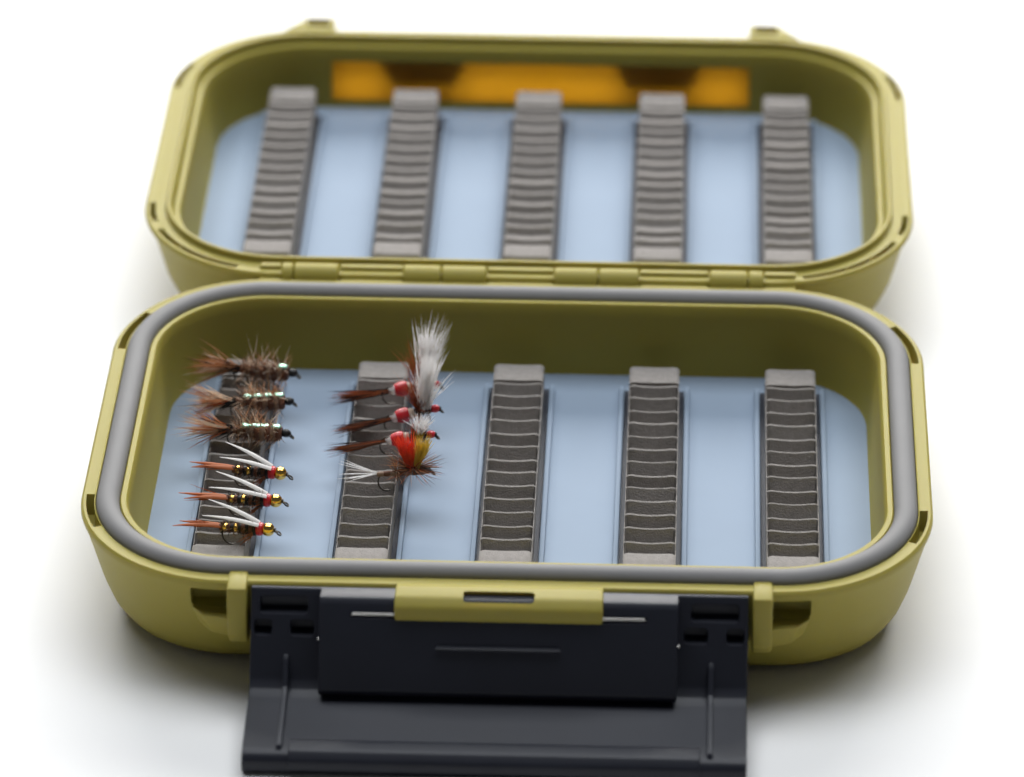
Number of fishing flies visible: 10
